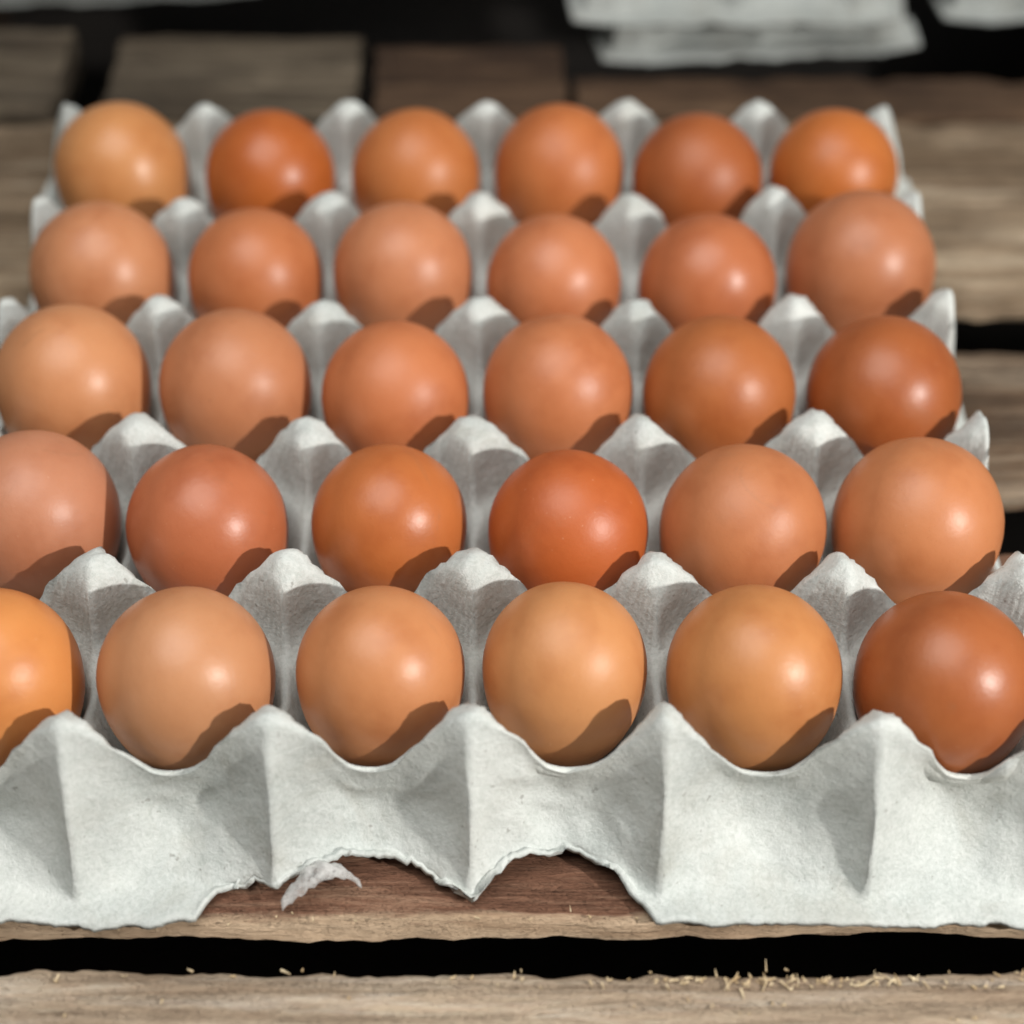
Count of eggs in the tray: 30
